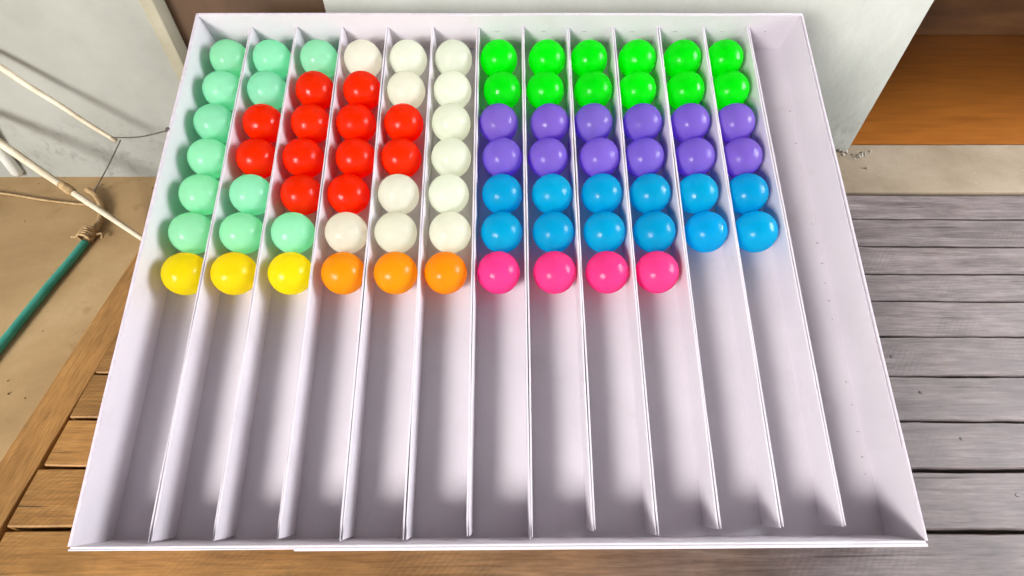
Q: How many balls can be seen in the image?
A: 82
